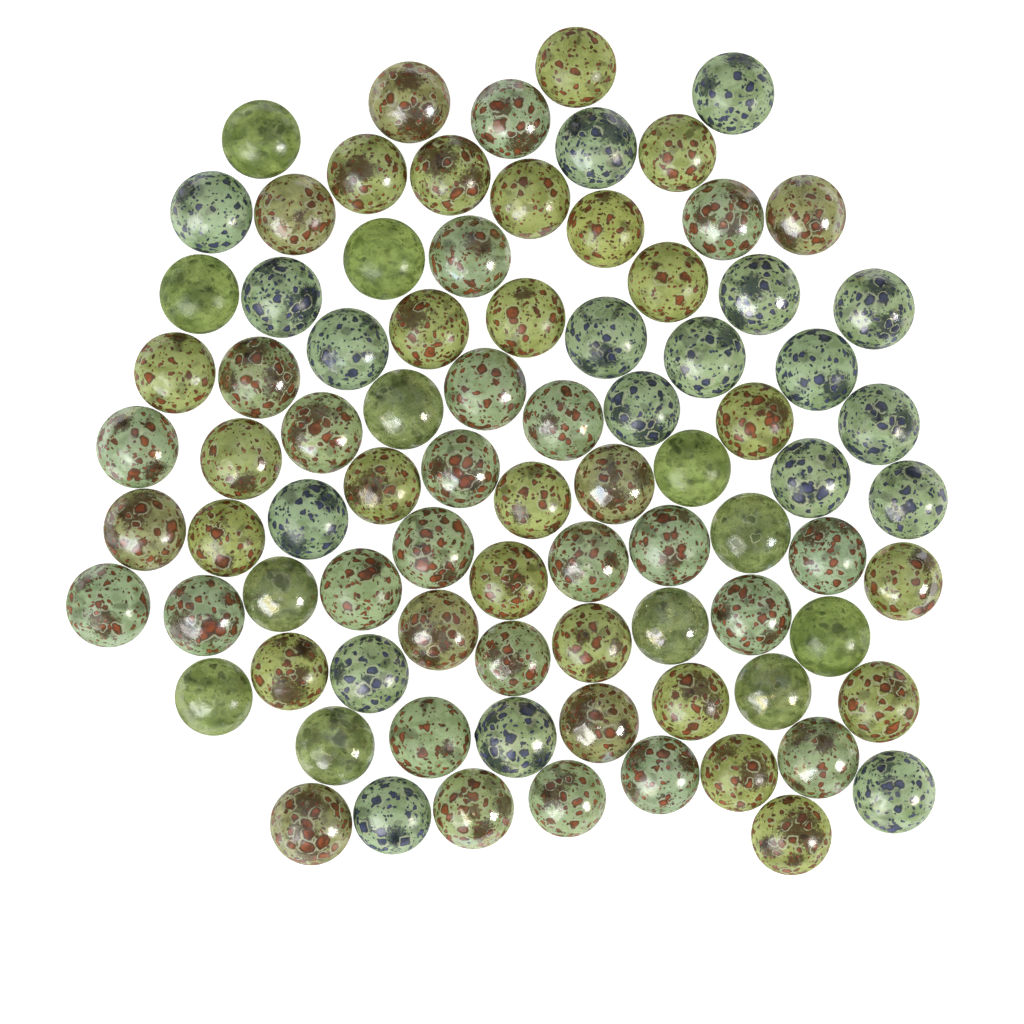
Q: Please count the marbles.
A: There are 85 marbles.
